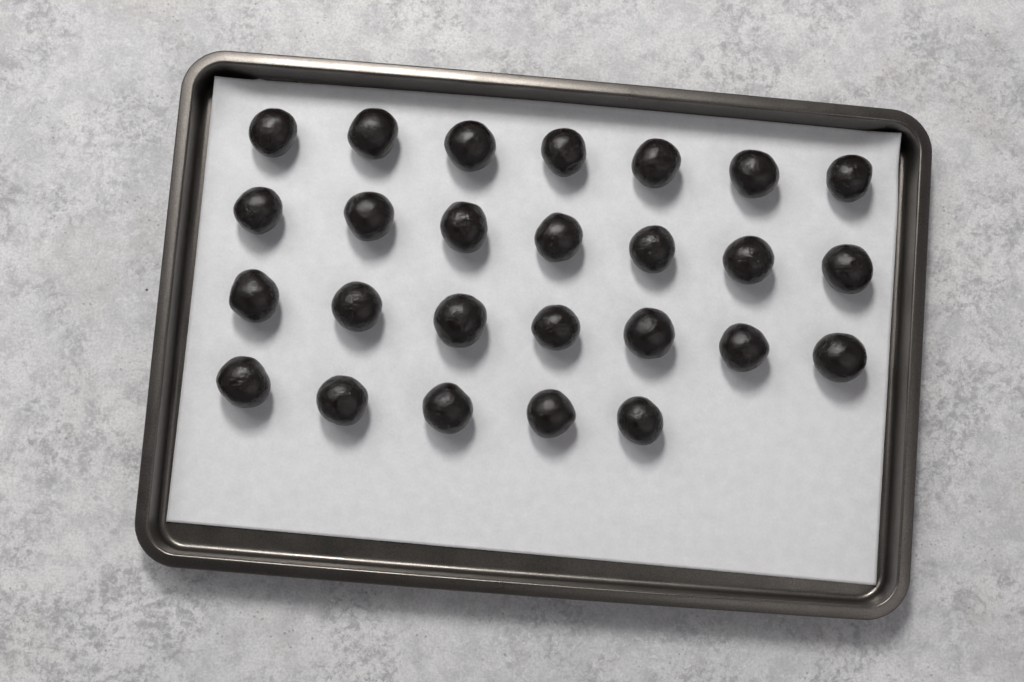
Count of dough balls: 26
